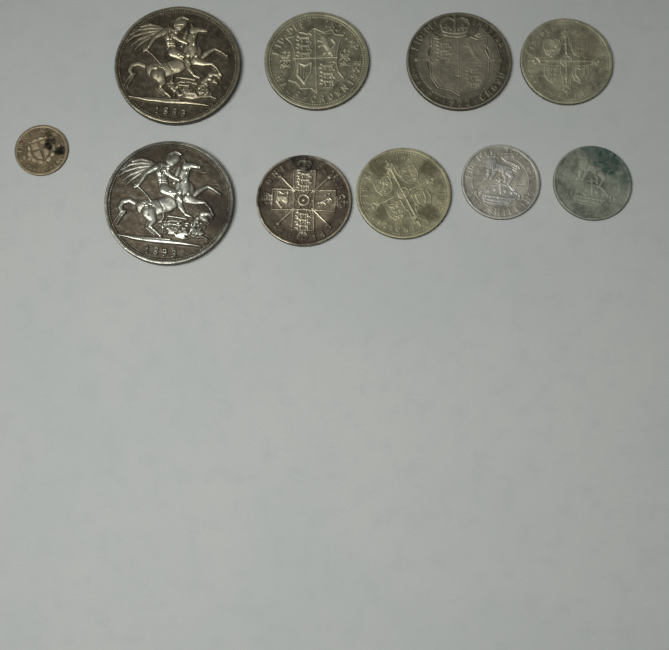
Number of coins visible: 10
